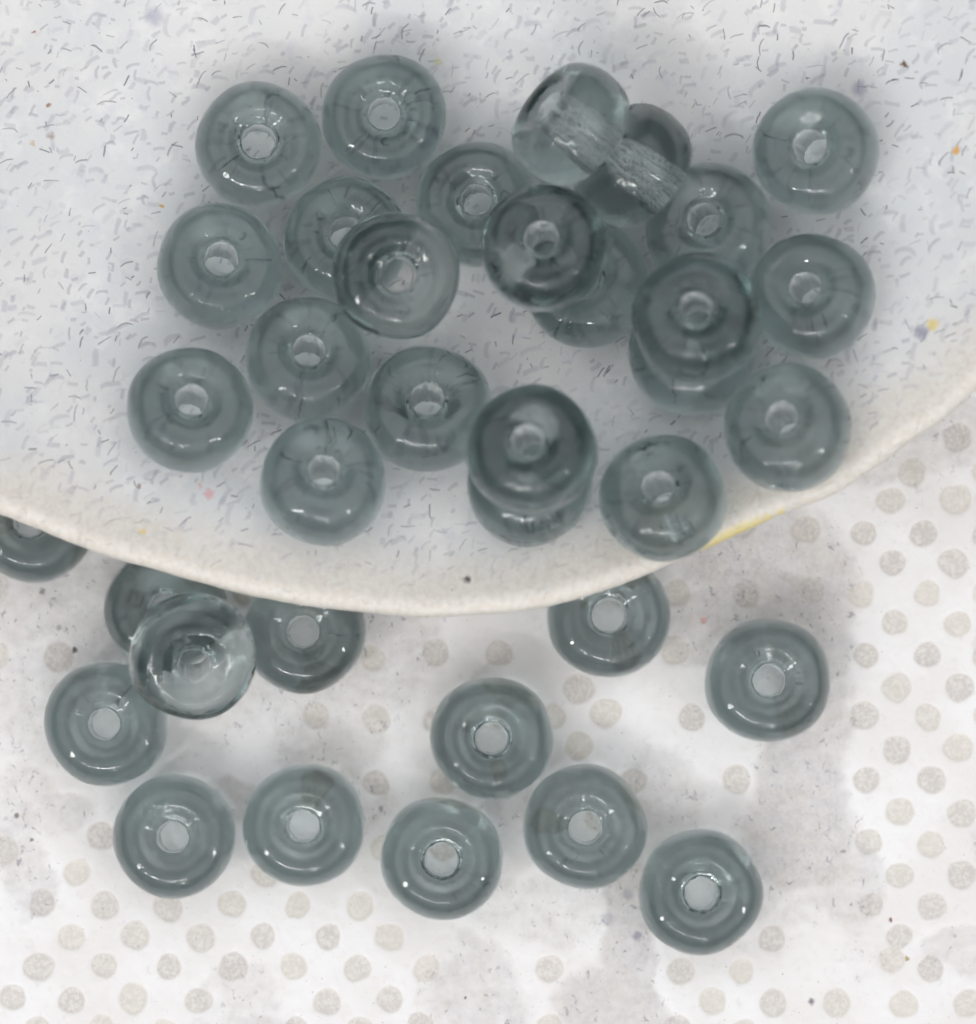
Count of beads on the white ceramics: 36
